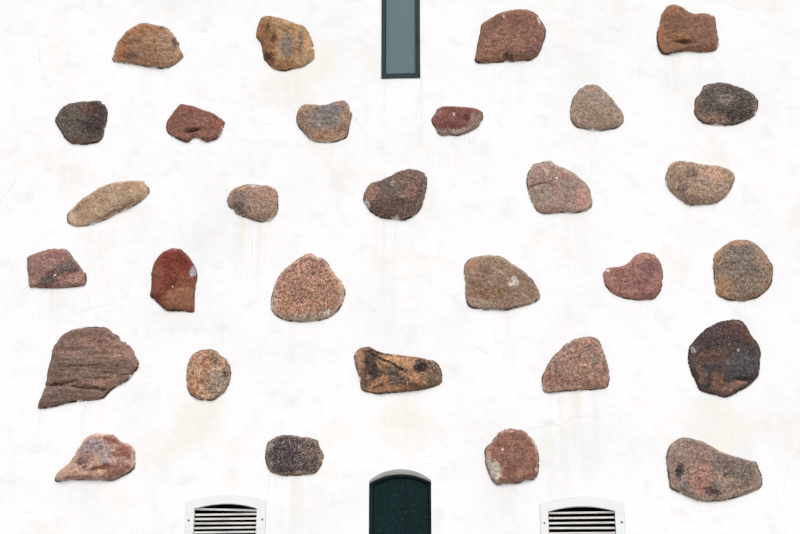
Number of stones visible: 30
